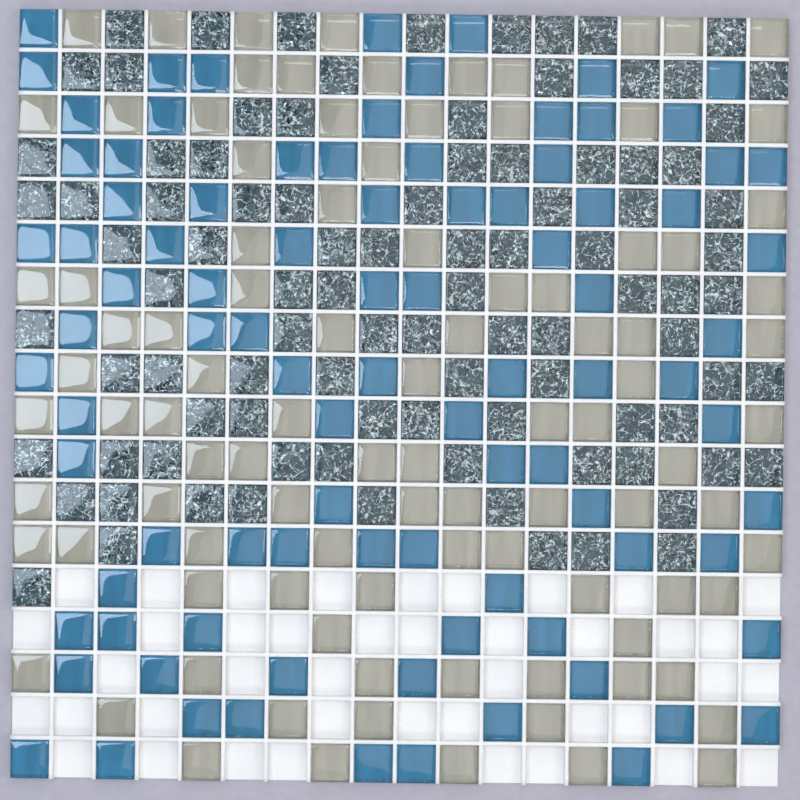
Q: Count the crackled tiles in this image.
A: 95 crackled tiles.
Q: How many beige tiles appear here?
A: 97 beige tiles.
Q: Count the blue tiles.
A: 91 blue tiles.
